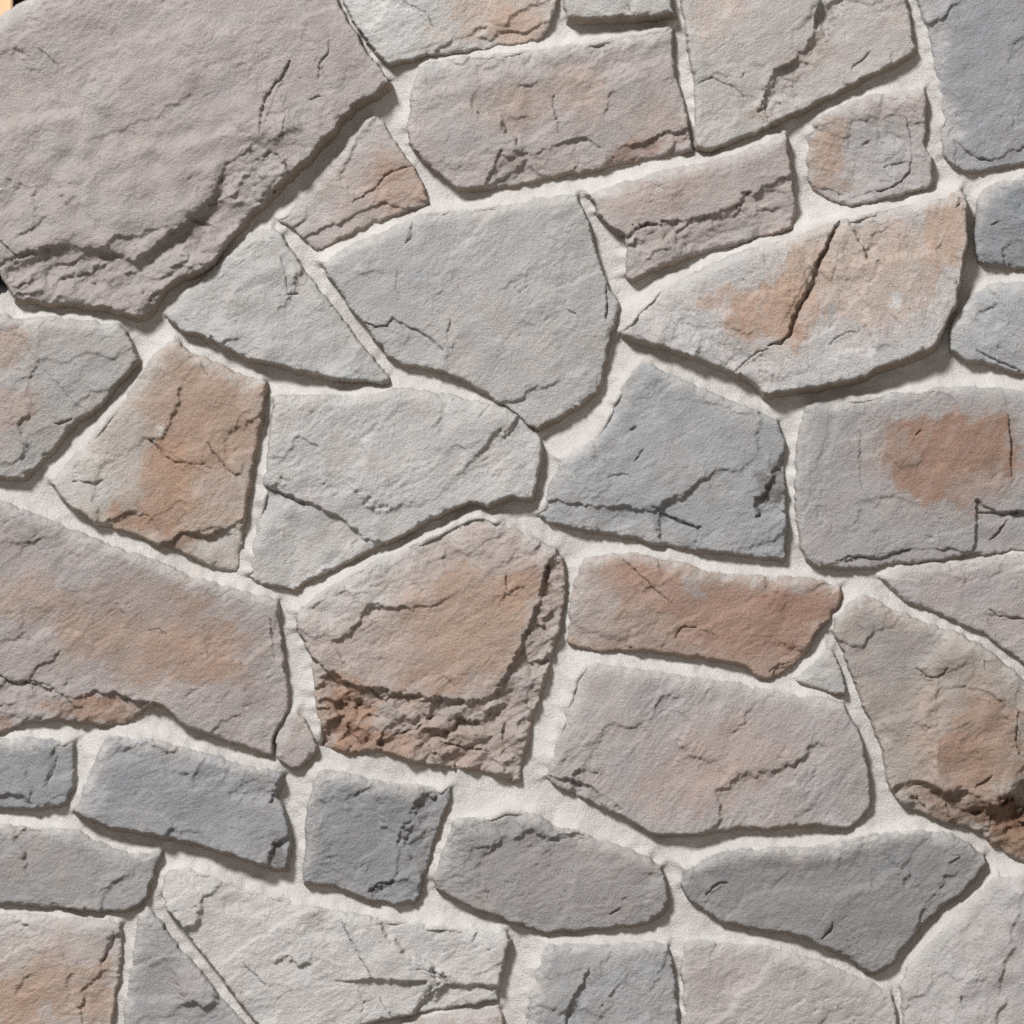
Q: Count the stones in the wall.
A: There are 40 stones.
